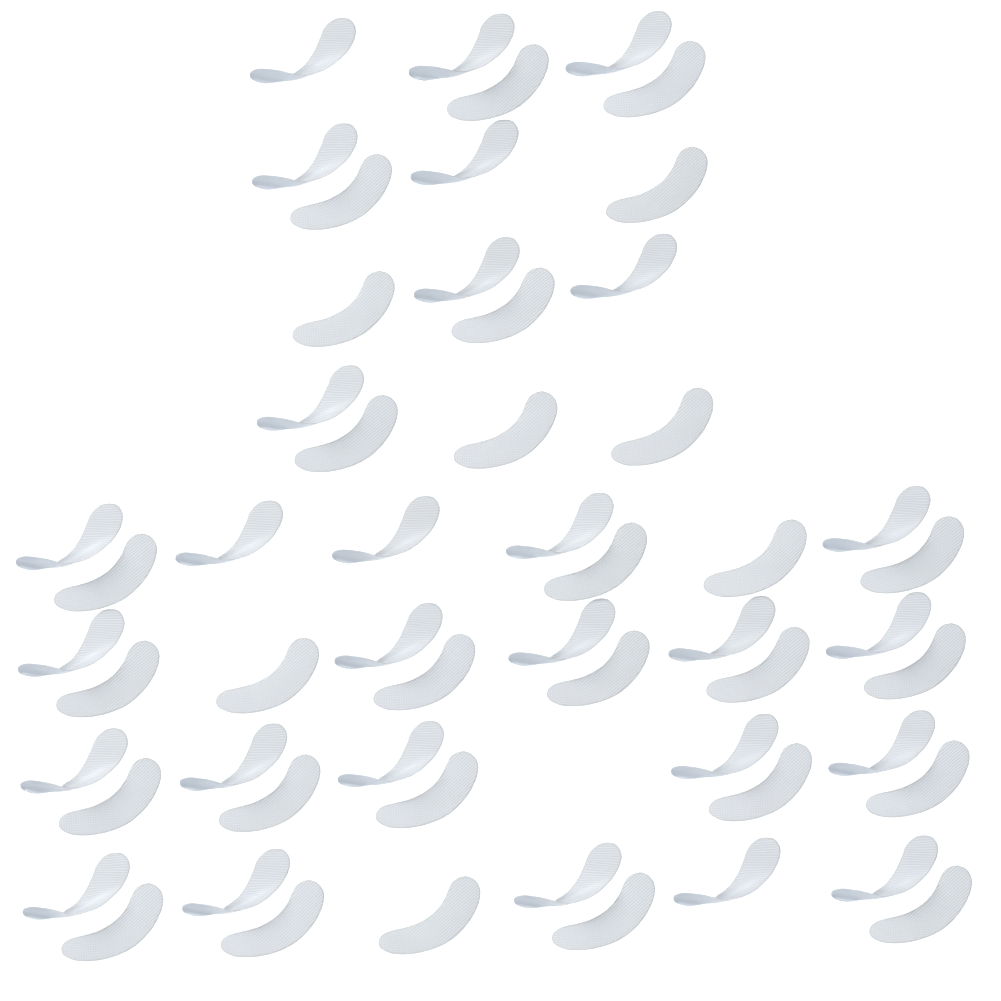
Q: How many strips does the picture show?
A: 57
